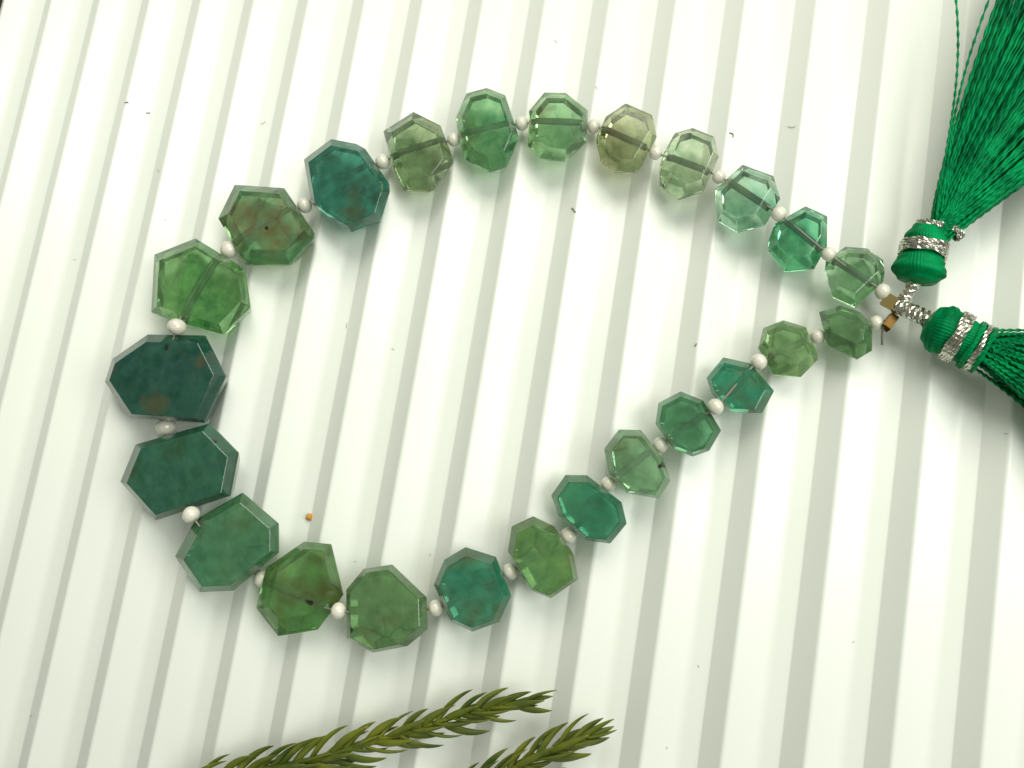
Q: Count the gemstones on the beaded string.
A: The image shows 24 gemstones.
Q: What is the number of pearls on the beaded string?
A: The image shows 25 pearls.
